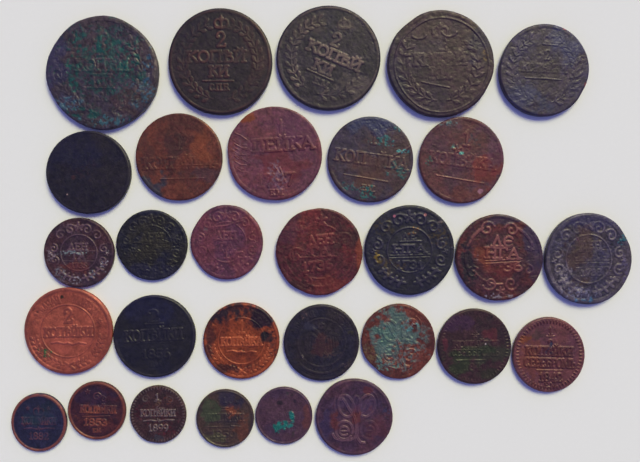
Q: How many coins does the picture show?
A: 30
